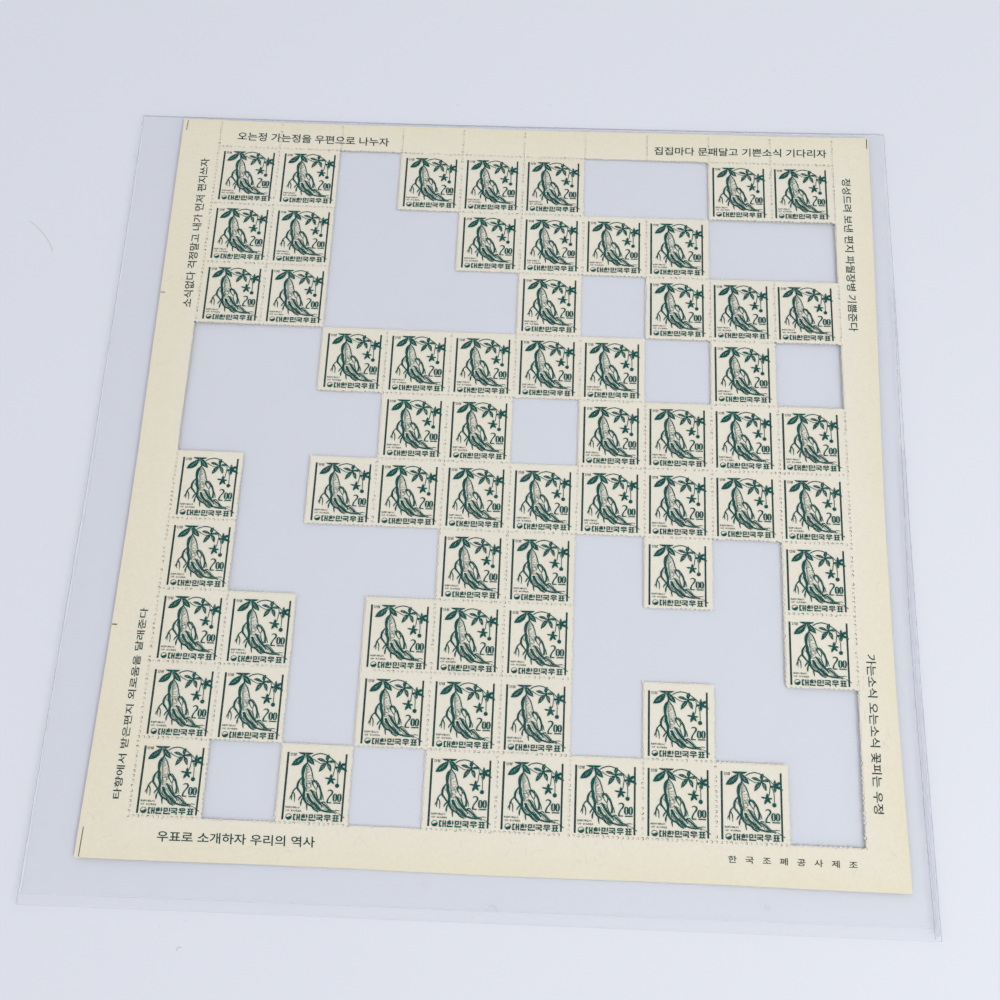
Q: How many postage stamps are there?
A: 64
